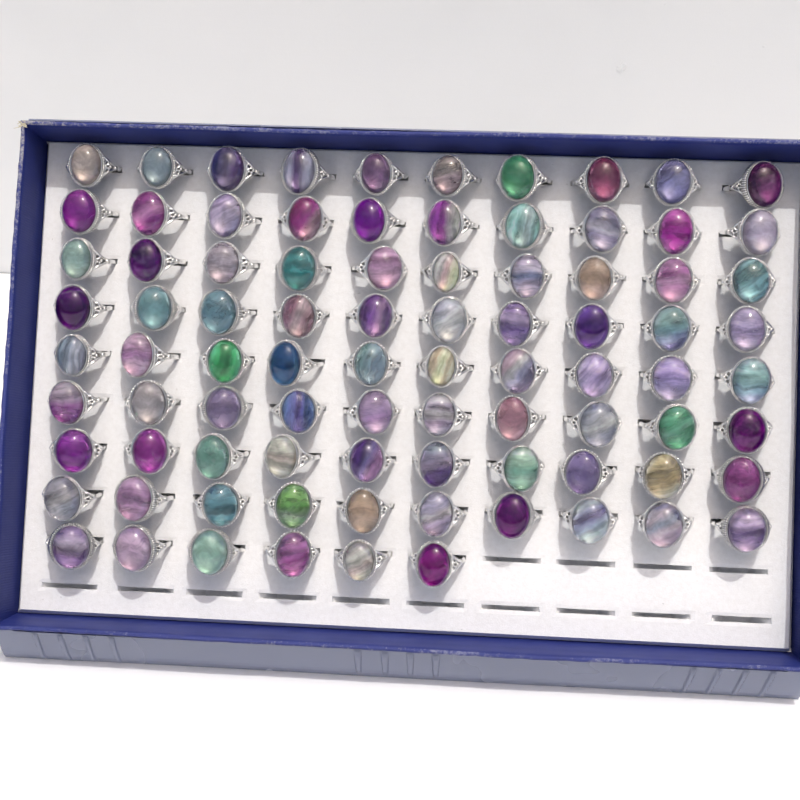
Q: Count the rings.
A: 86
